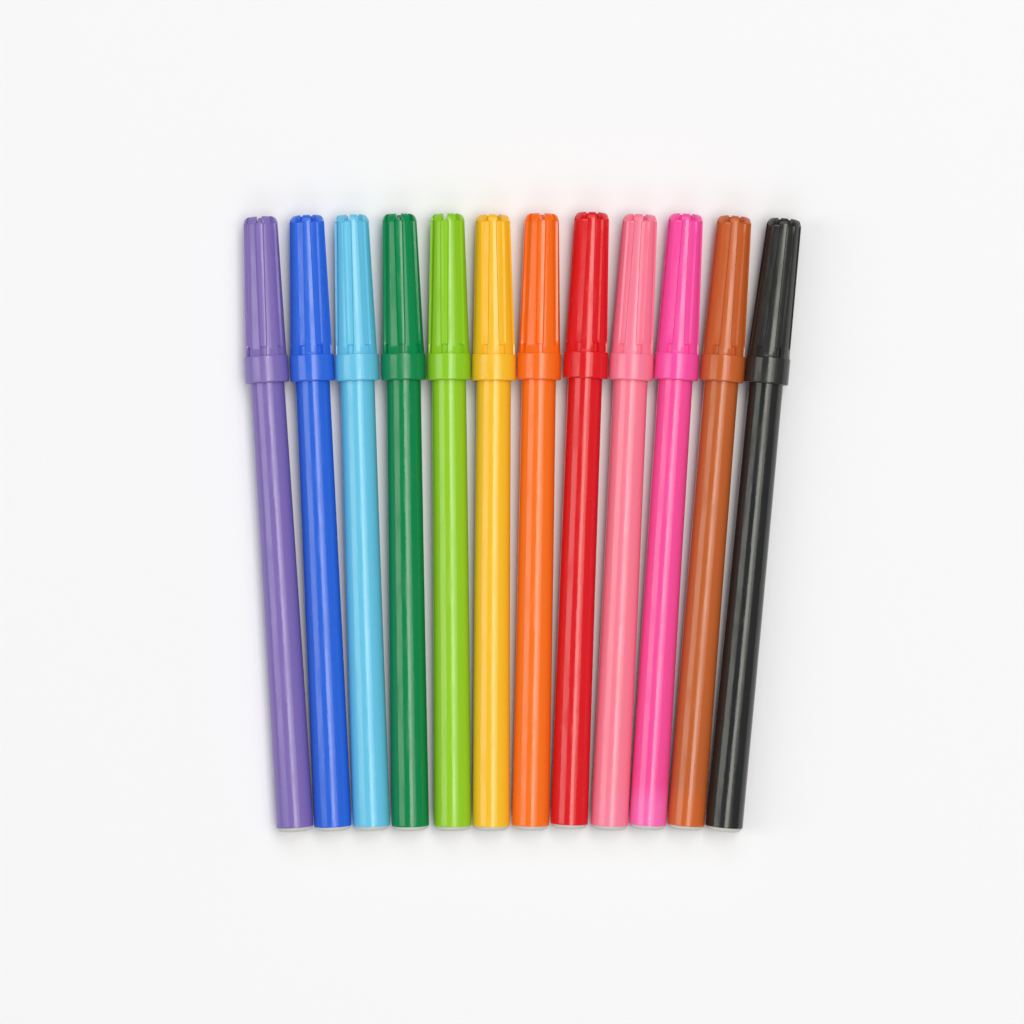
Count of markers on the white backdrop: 12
